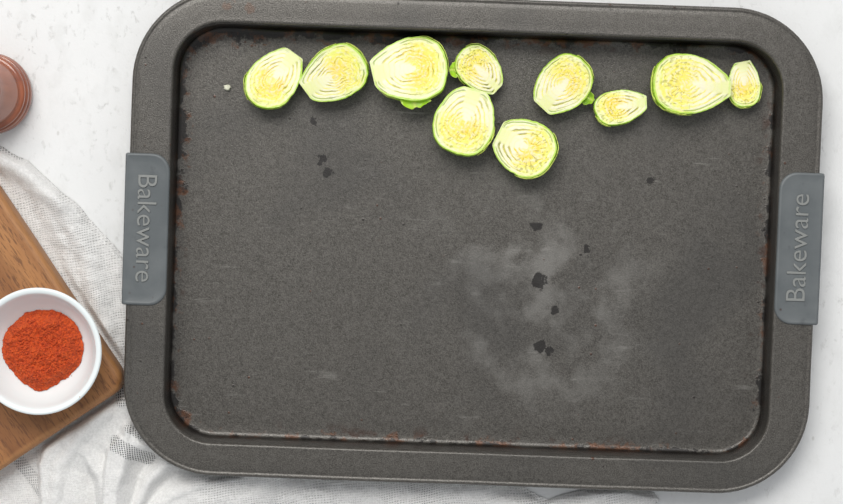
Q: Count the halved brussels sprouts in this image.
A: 10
